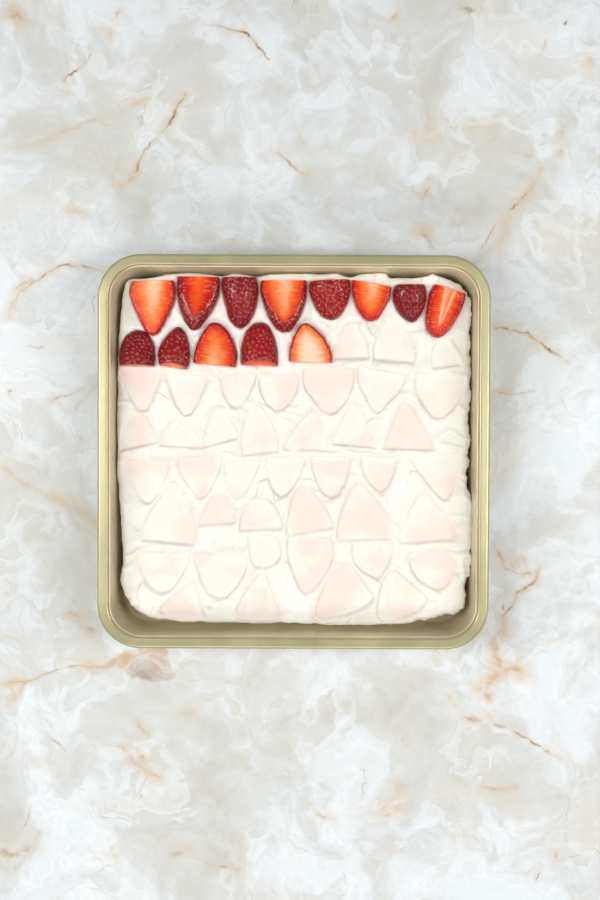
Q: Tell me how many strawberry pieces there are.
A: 13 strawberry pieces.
